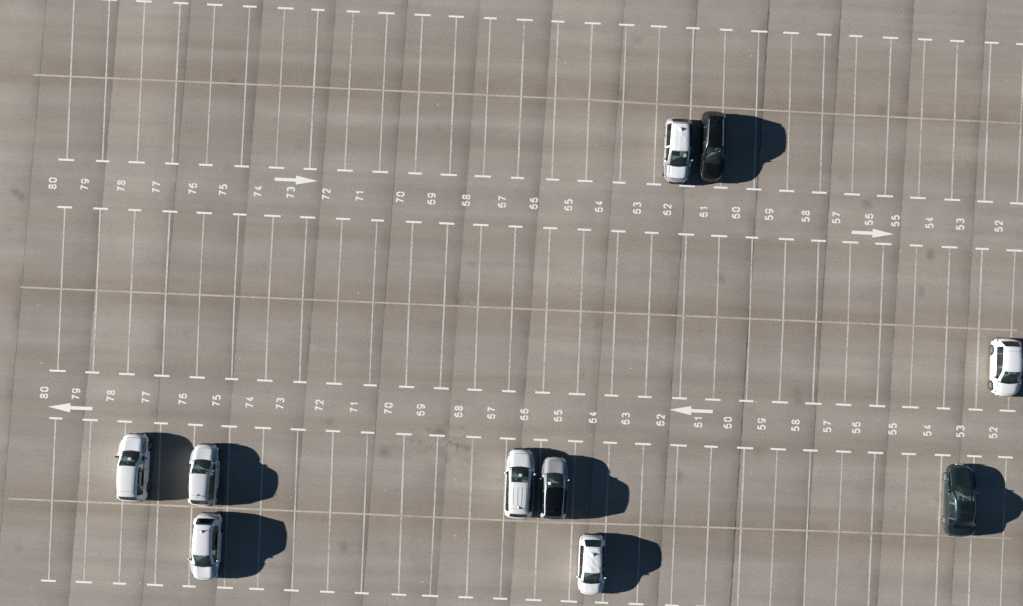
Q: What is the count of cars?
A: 10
